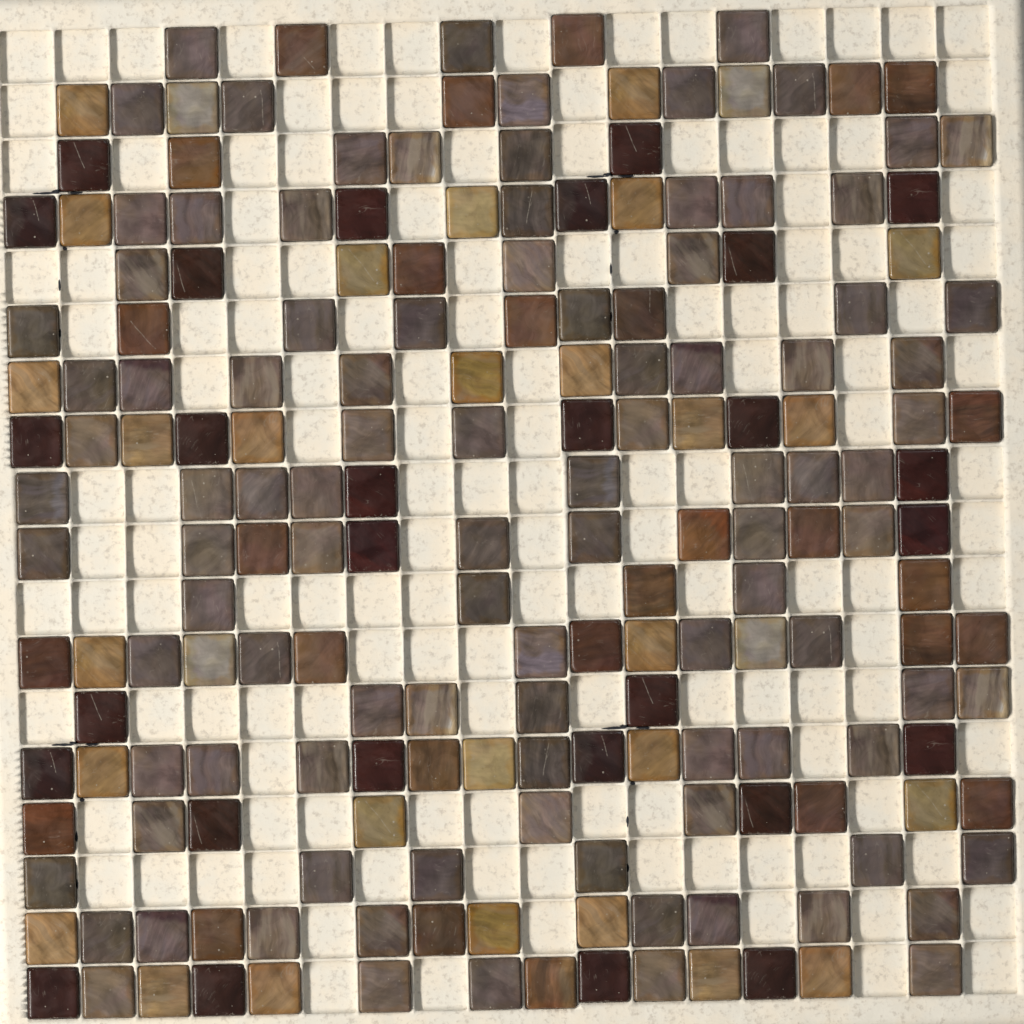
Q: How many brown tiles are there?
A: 28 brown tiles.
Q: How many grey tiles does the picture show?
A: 103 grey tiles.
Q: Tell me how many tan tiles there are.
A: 28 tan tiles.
